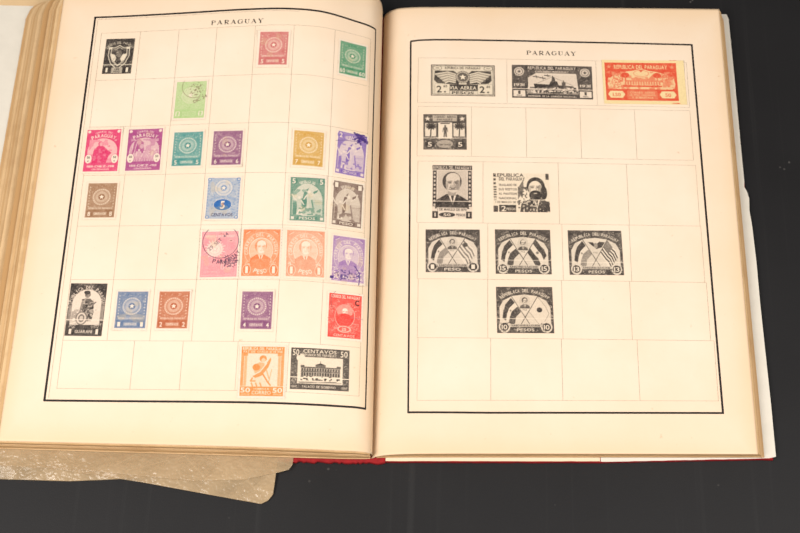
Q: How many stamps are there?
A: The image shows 35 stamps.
